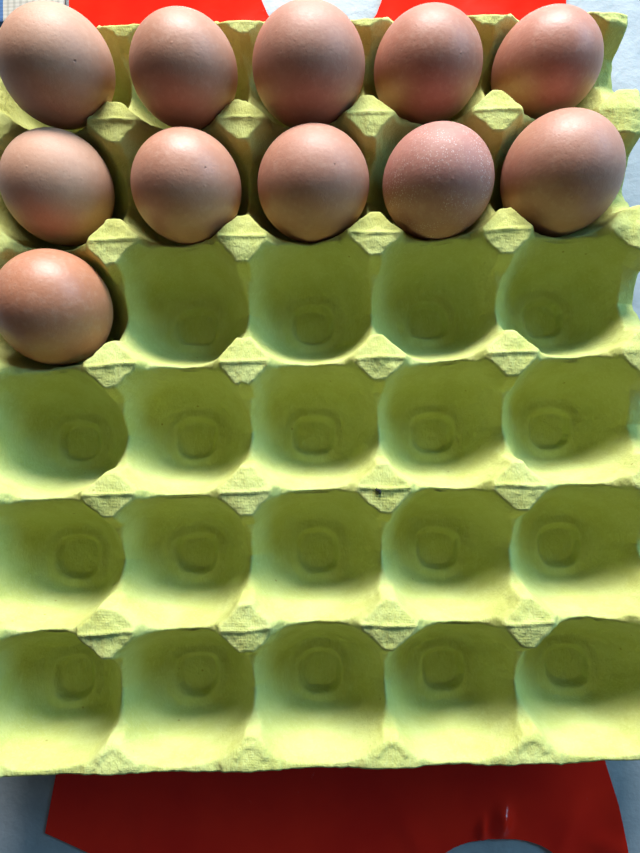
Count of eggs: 11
